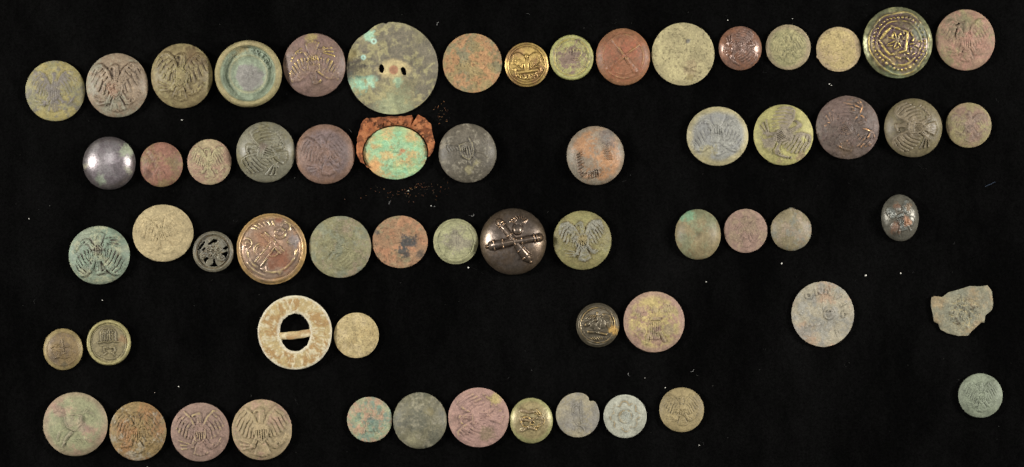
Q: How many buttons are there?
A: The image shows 61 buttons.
